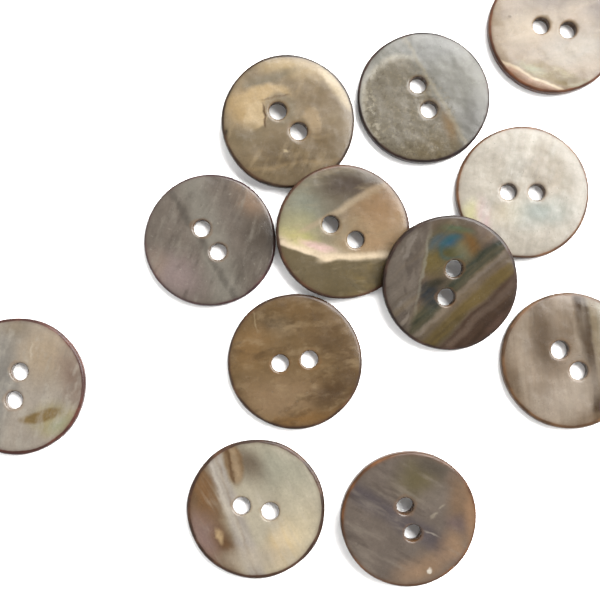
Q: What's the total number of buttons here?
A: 12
